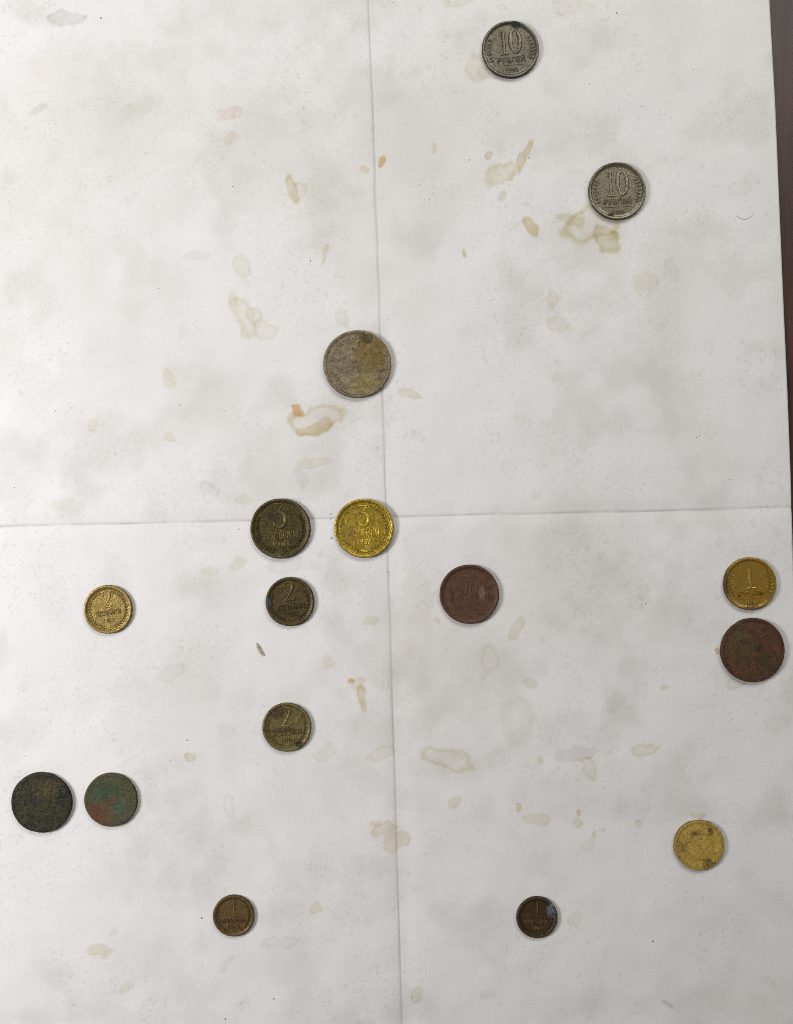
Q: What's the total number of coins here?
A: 16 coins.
